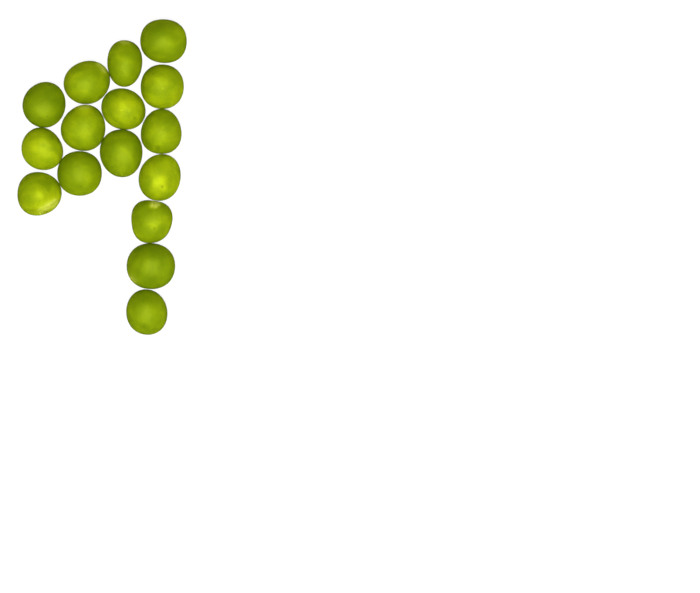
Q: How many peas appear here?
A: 16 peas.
